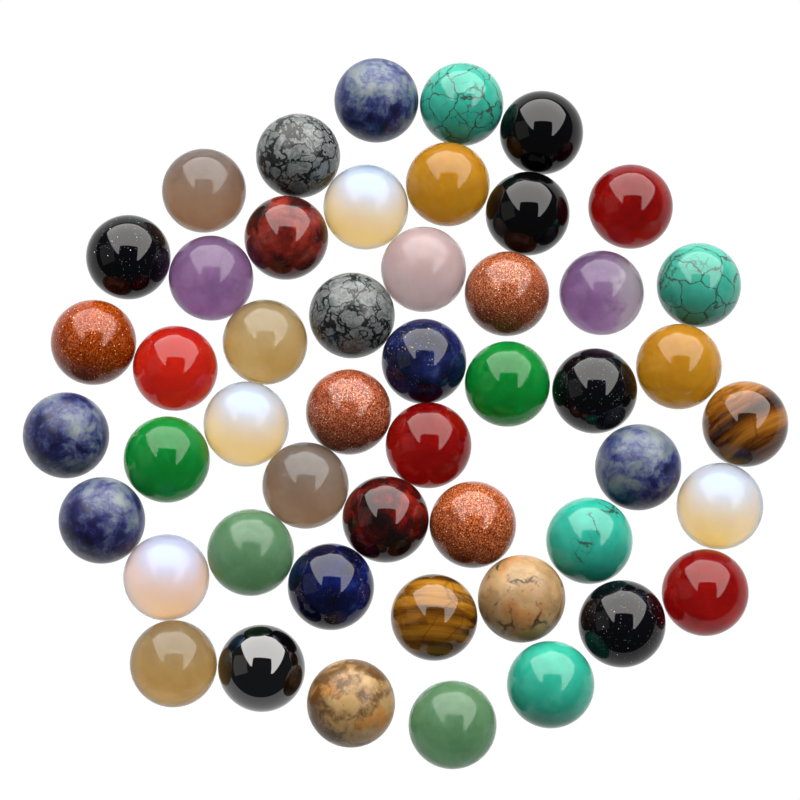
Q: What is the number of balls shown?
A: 49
